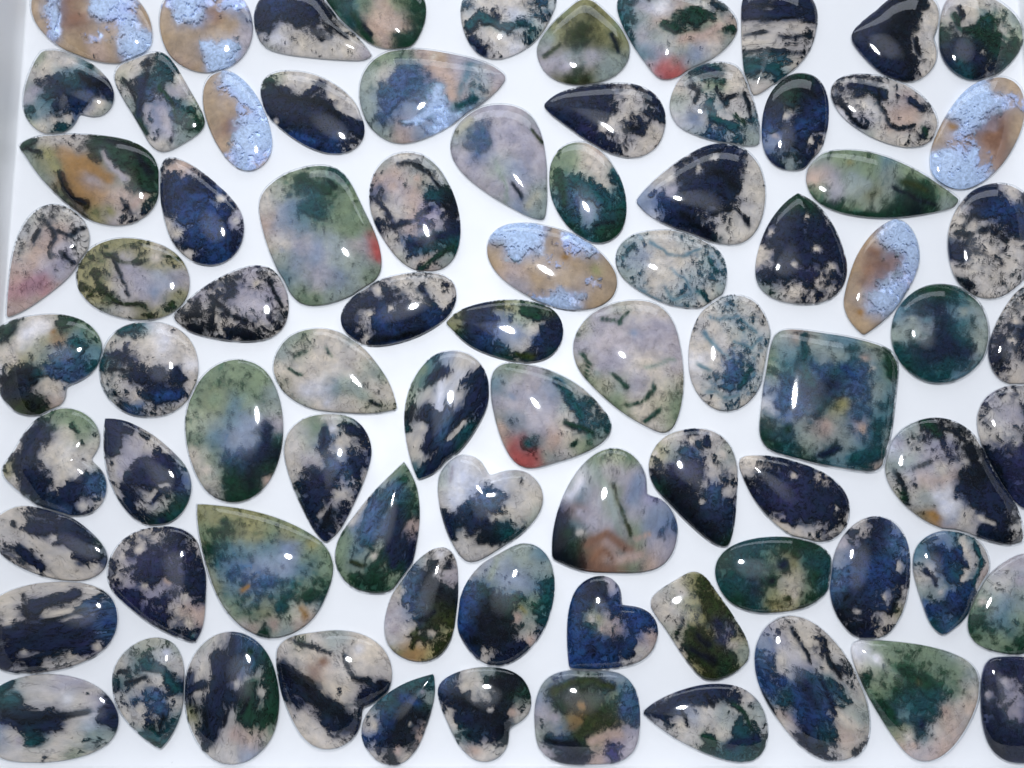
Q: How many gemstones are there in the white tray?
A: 82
